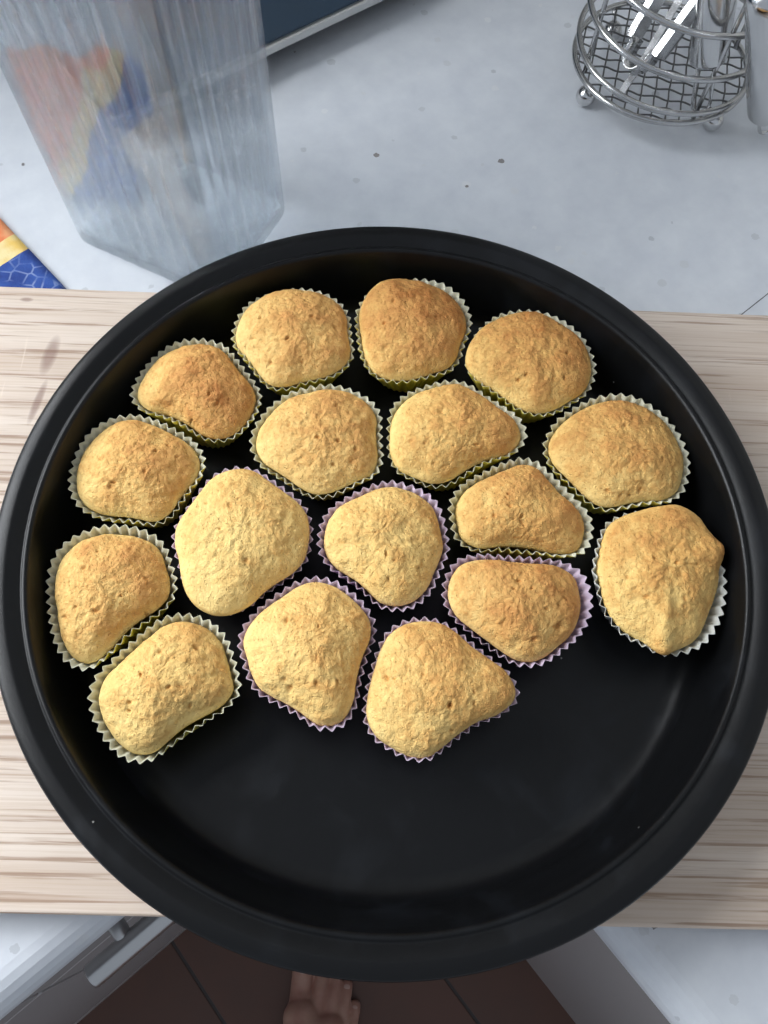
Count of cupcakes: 17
